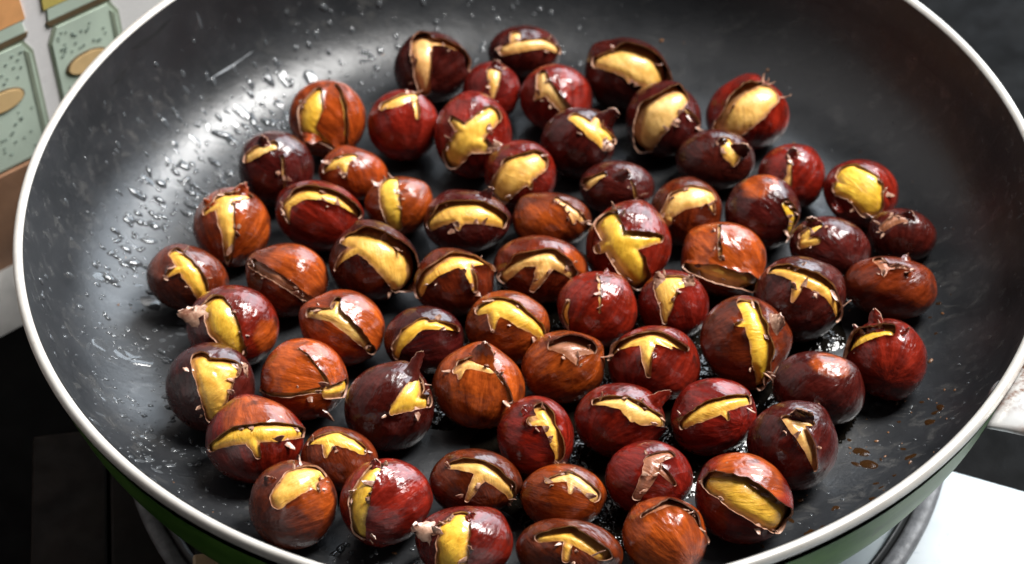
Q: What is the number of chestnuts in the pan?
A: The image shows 66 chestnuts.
